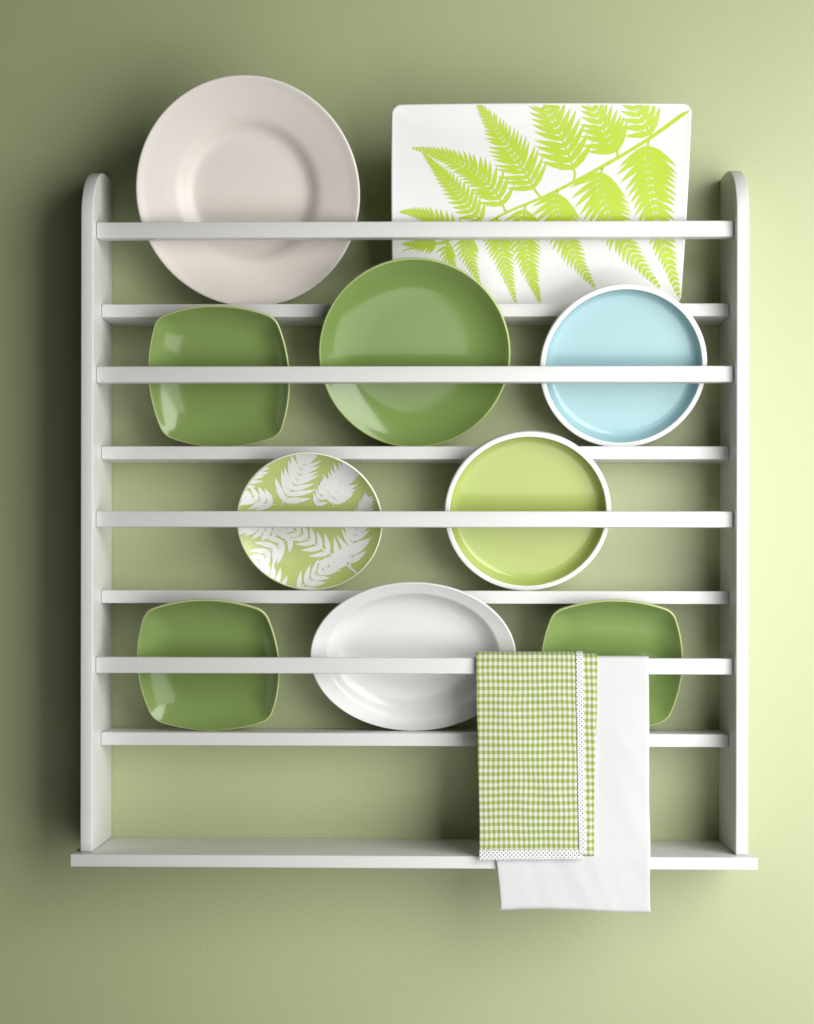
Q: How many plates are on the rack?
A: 10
